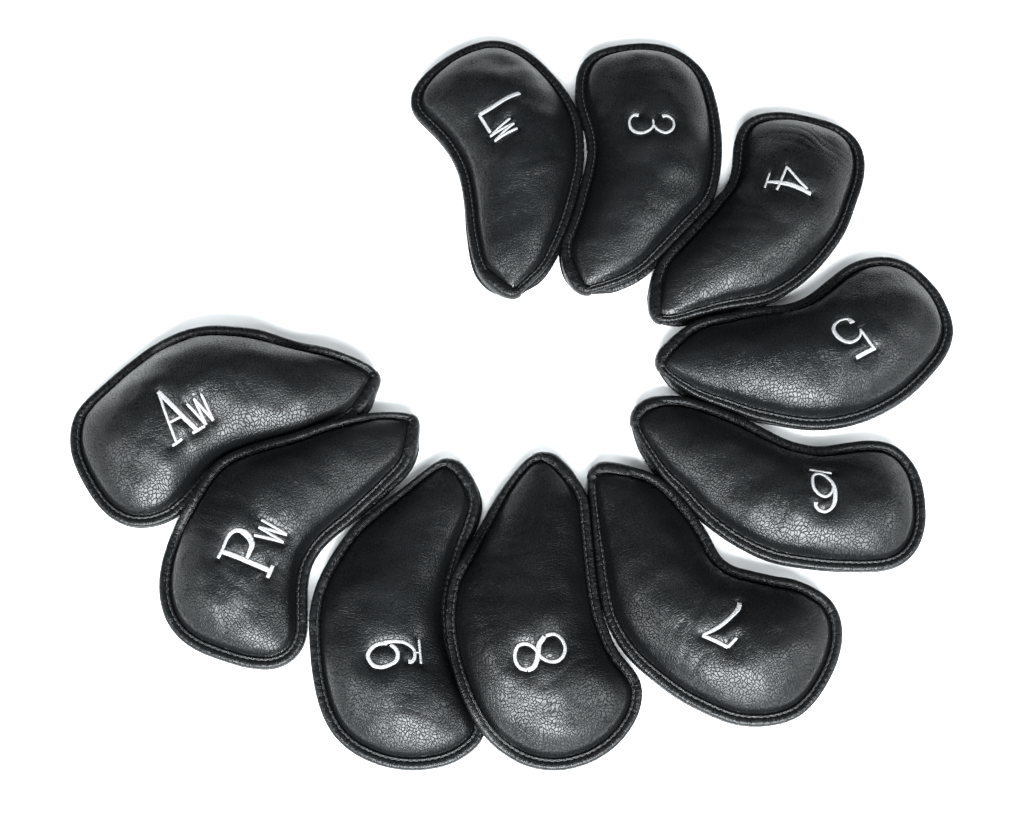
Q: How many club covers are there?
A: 10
